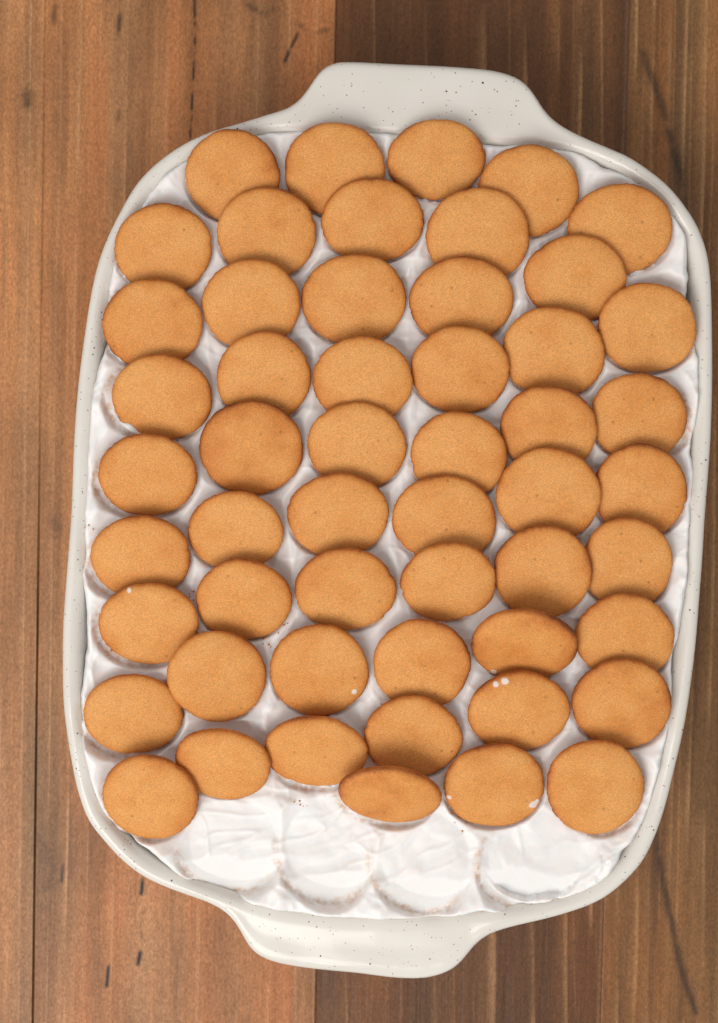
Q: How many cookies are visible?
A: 53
